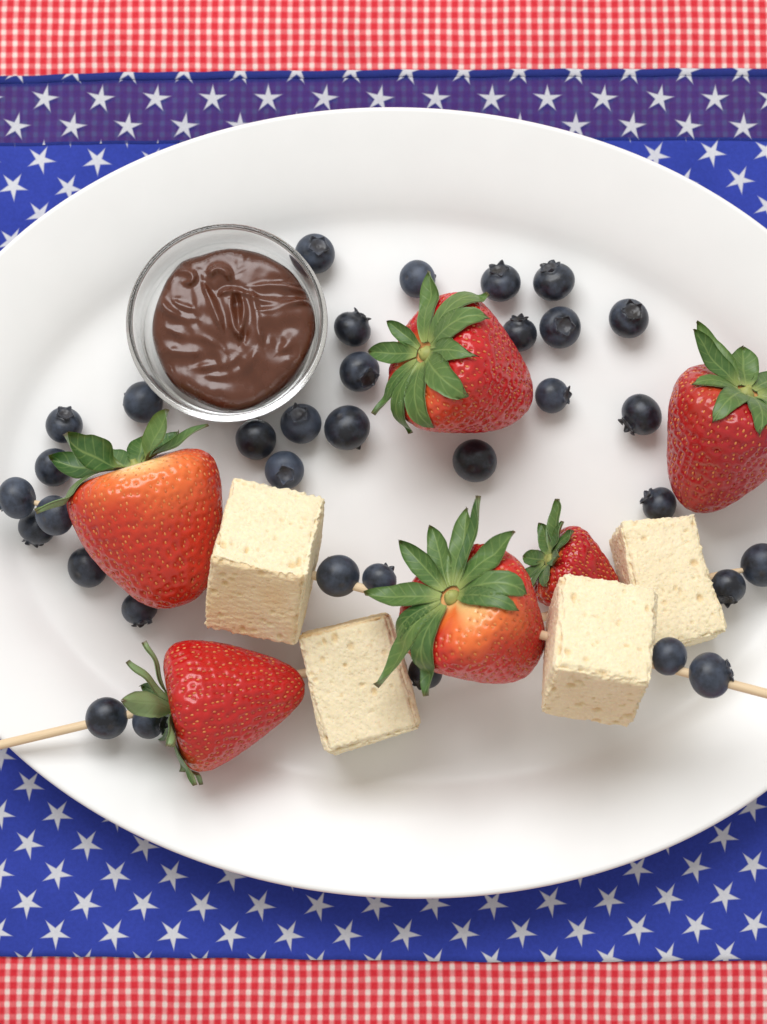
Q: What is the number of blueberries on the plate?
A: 34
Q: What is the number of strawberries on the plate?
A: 6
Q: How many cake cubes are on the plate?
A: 4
